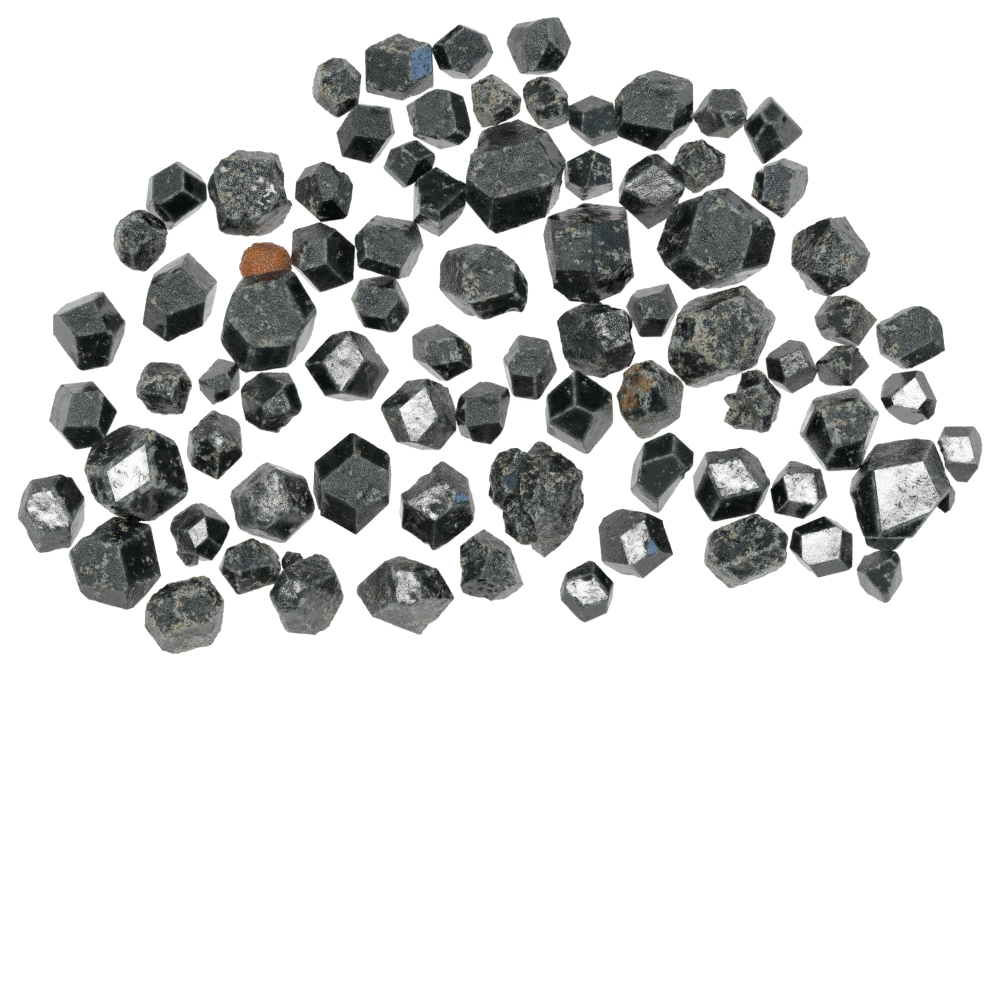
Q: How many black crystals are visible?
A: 78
